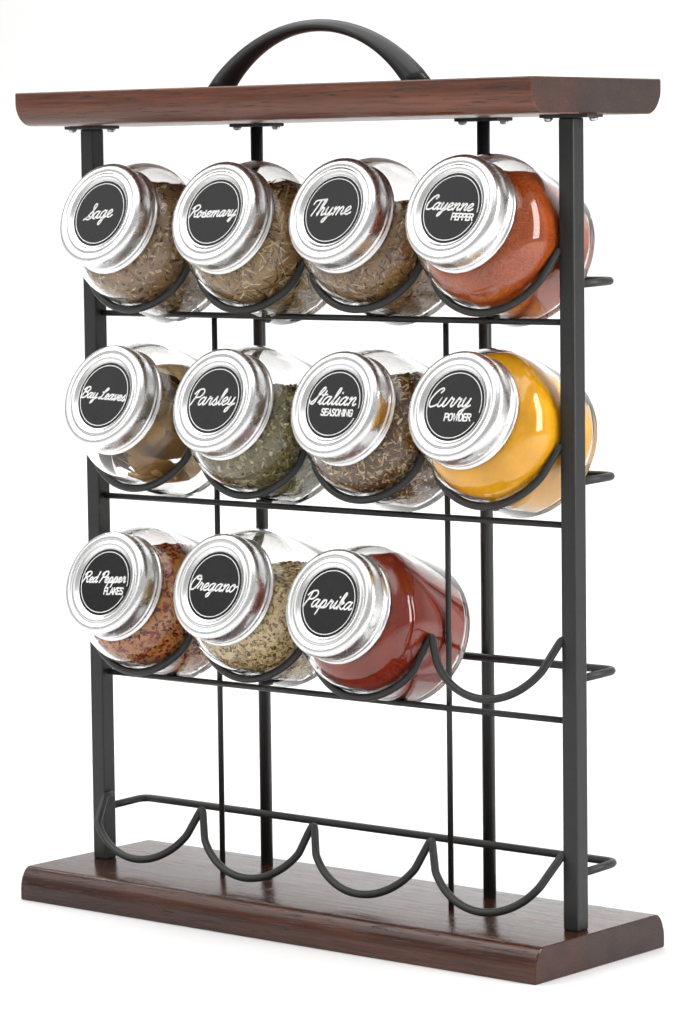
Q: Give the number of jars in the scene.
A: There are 11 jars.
